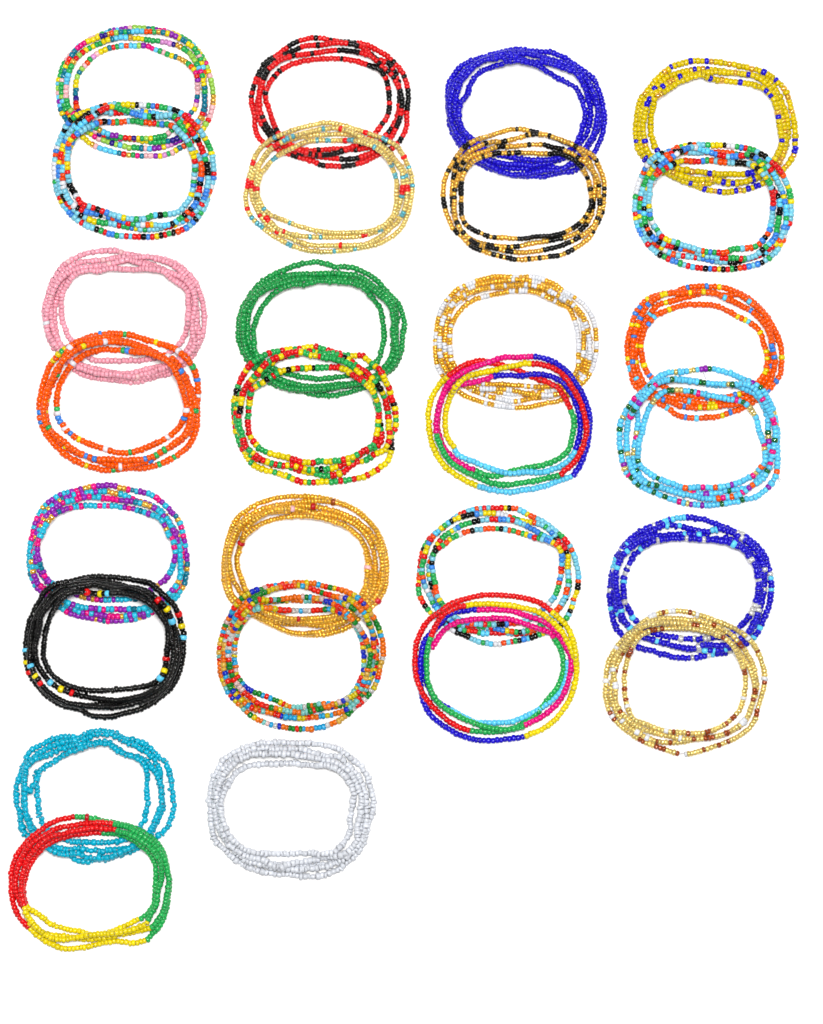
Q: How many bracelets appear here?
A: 27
